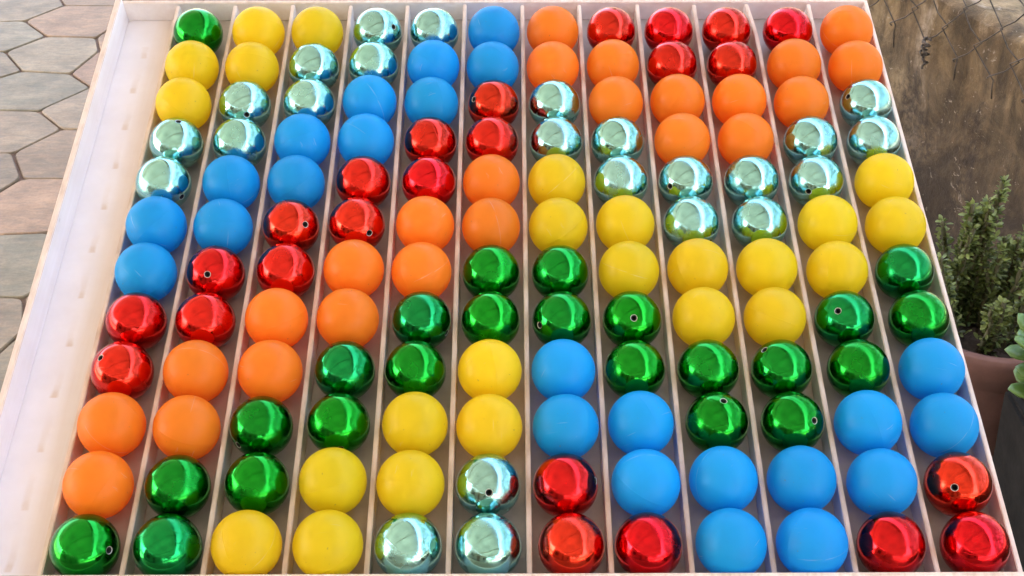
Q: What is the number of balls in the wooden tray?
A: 144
